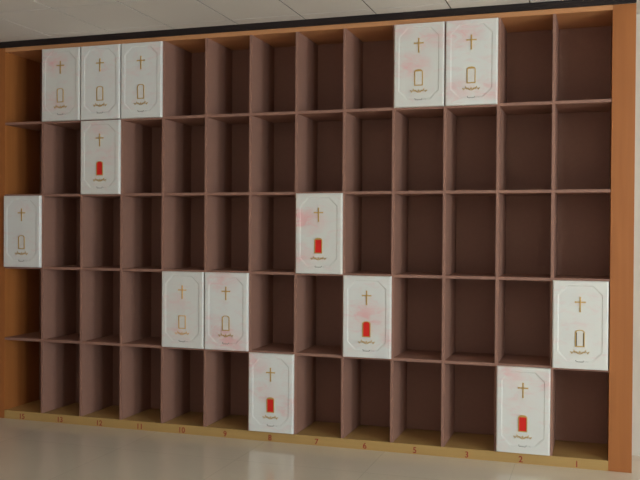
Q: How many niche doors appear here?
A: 14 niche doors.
